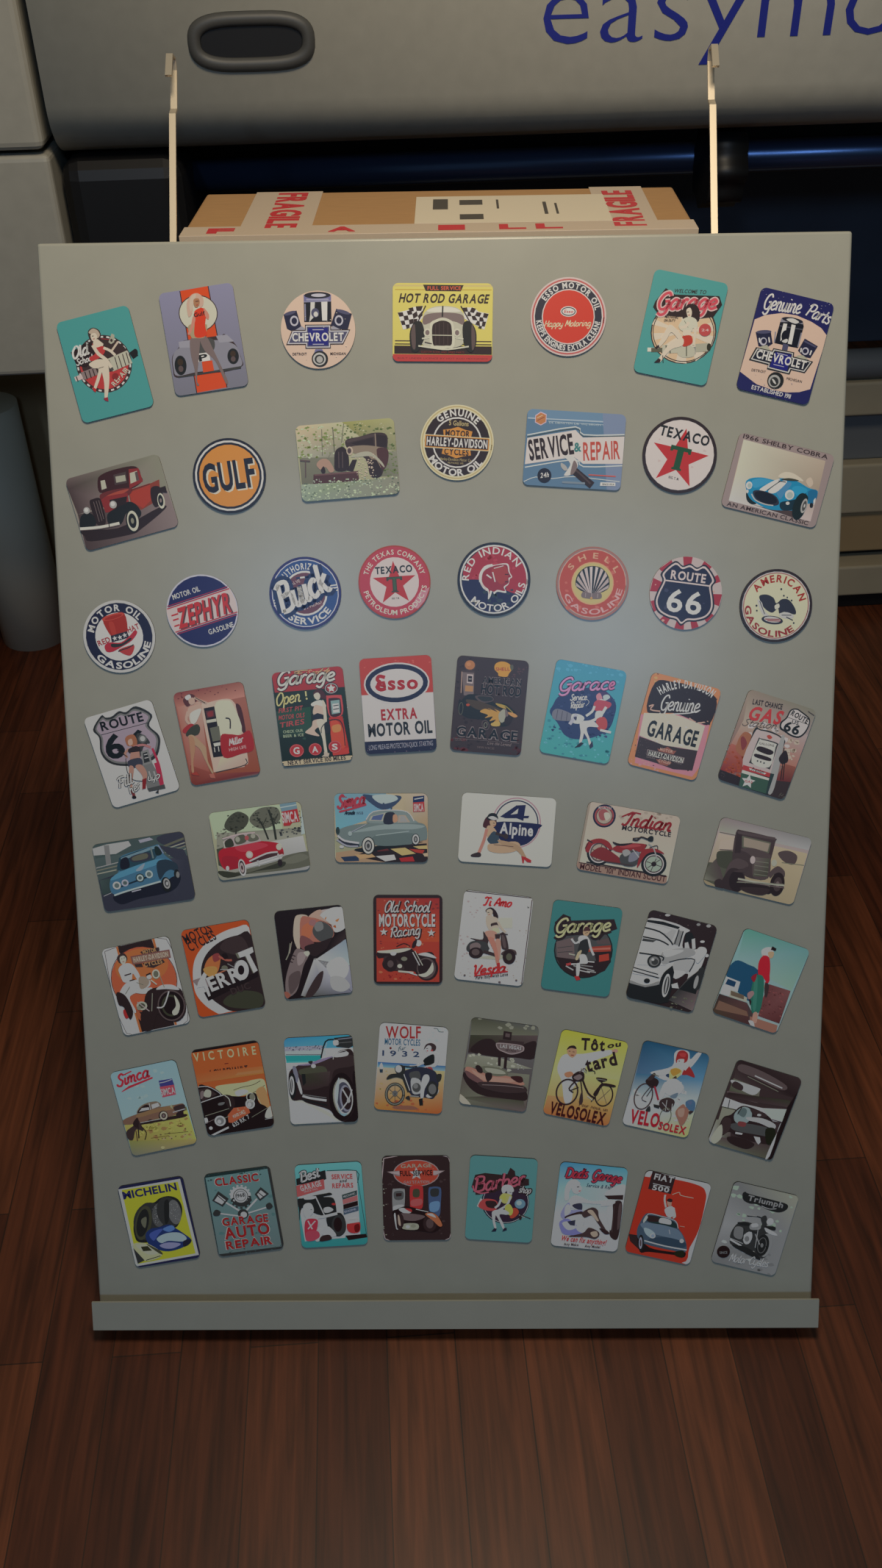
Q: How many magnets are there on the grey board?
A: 60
